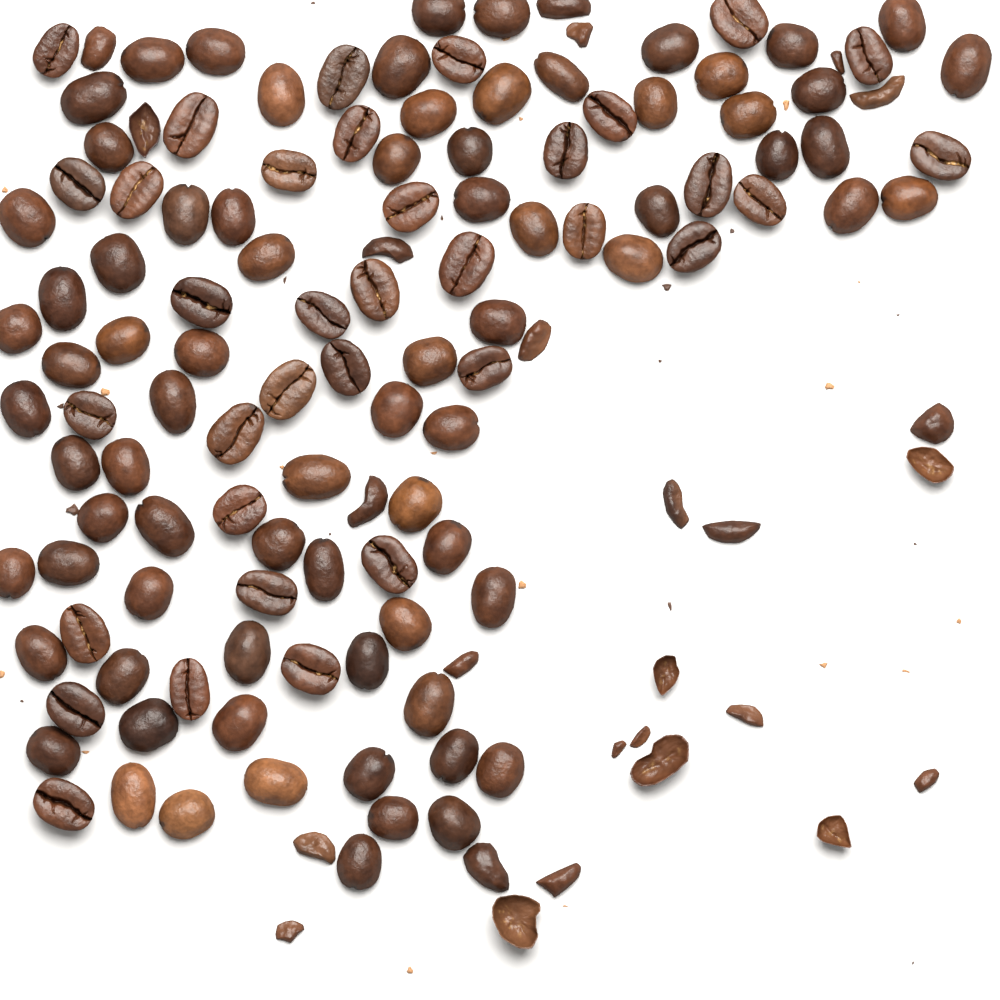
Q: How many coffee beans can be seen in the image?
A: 111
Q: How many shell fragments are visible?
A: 26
